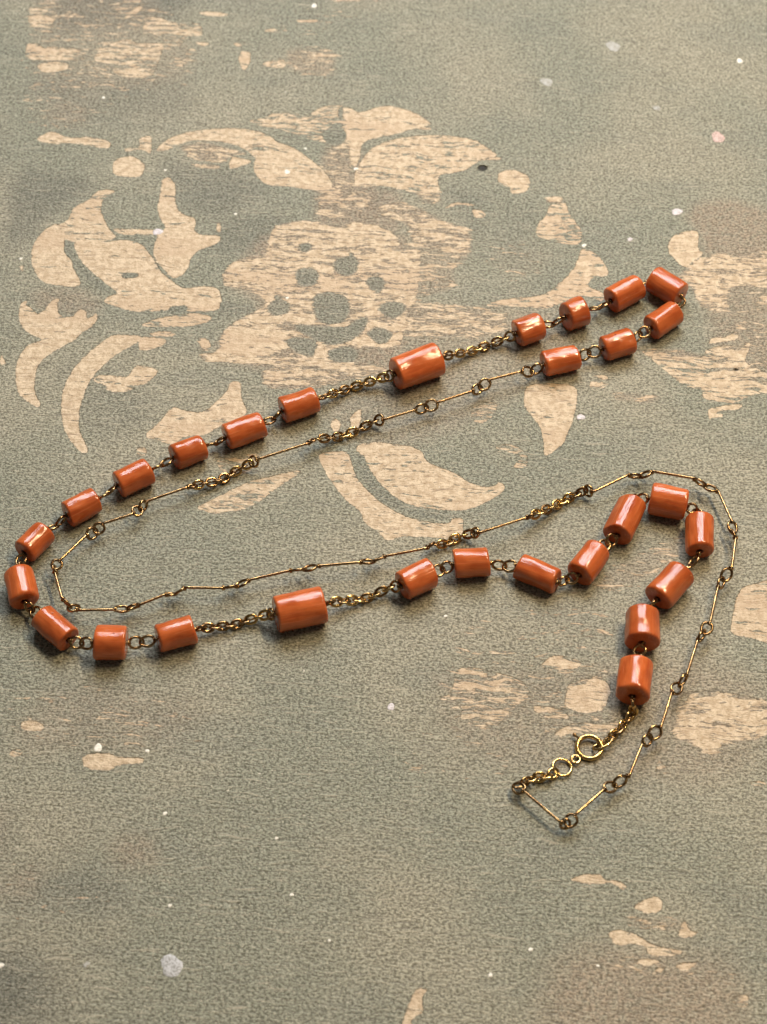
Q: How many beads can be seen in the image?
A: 29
